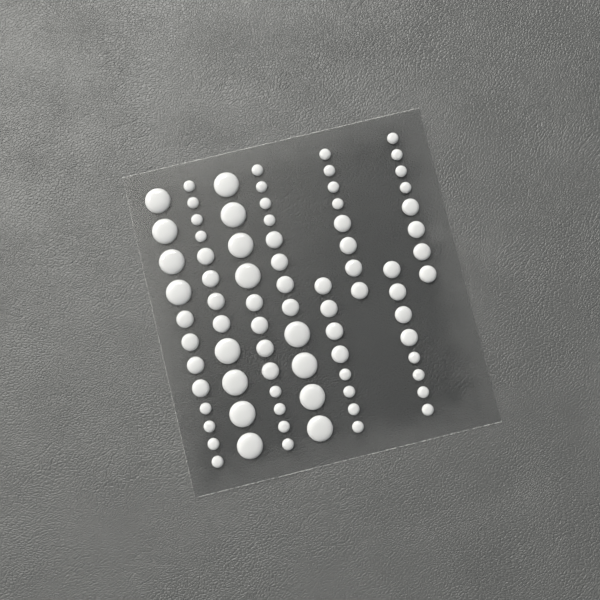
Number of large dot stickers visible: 16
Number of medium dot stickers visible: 32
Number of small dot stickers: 32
